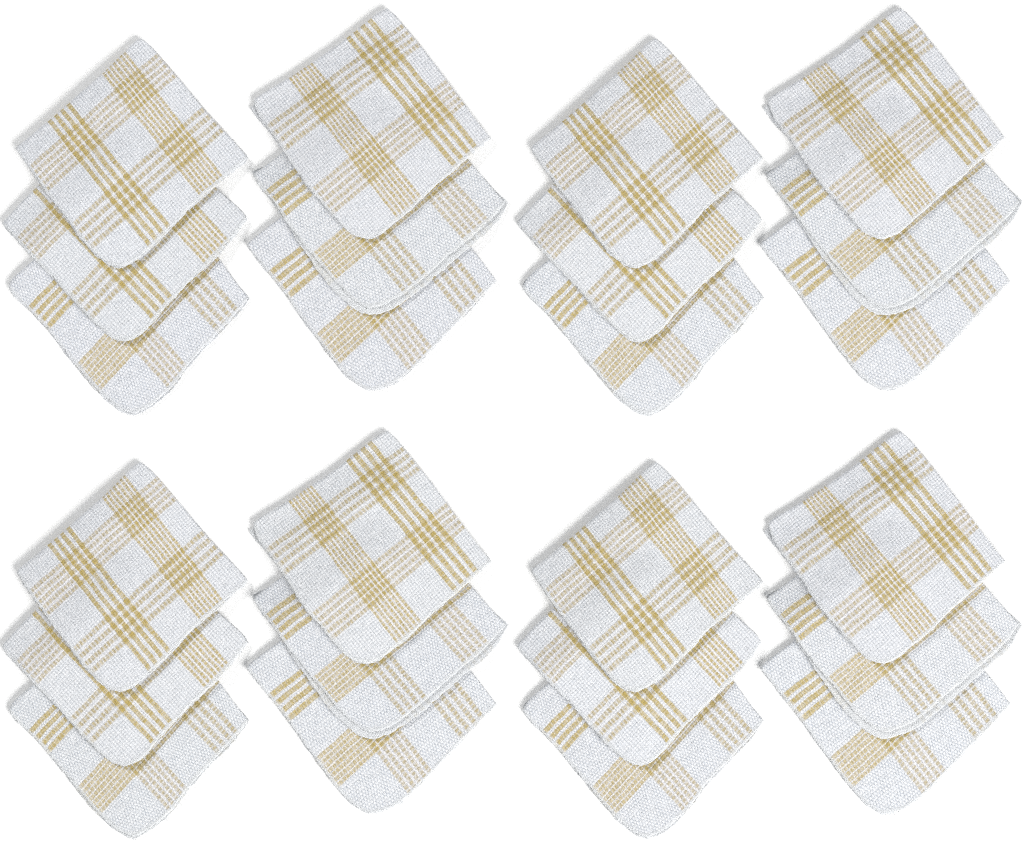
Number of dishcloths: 24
